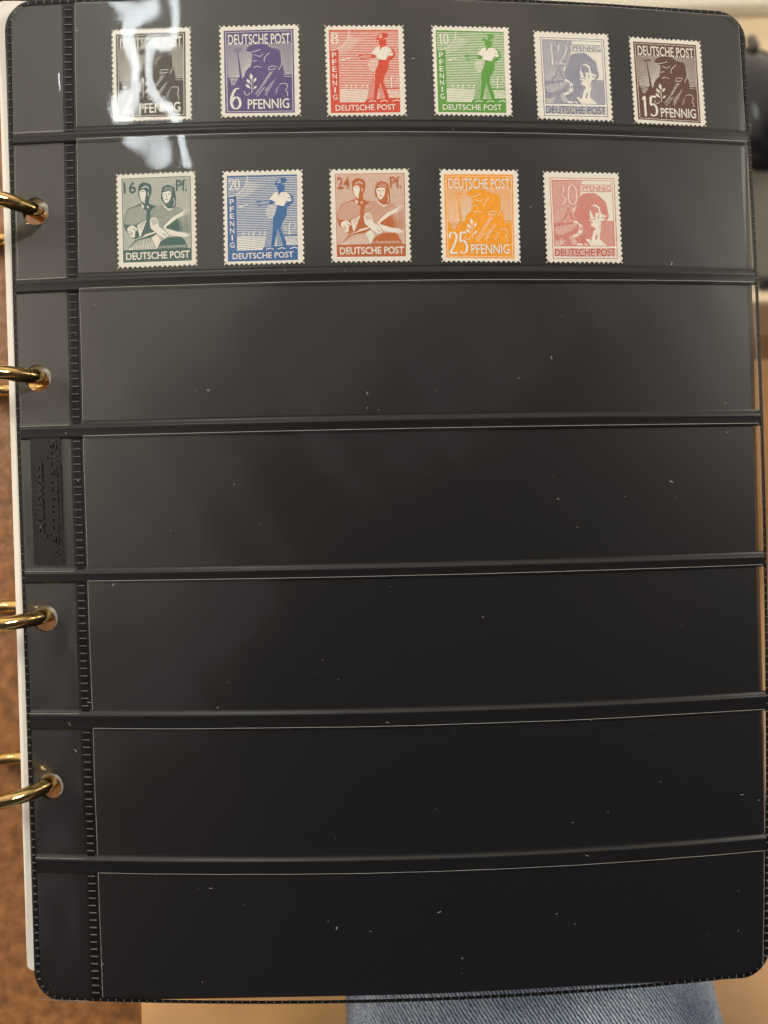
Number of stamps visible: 11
